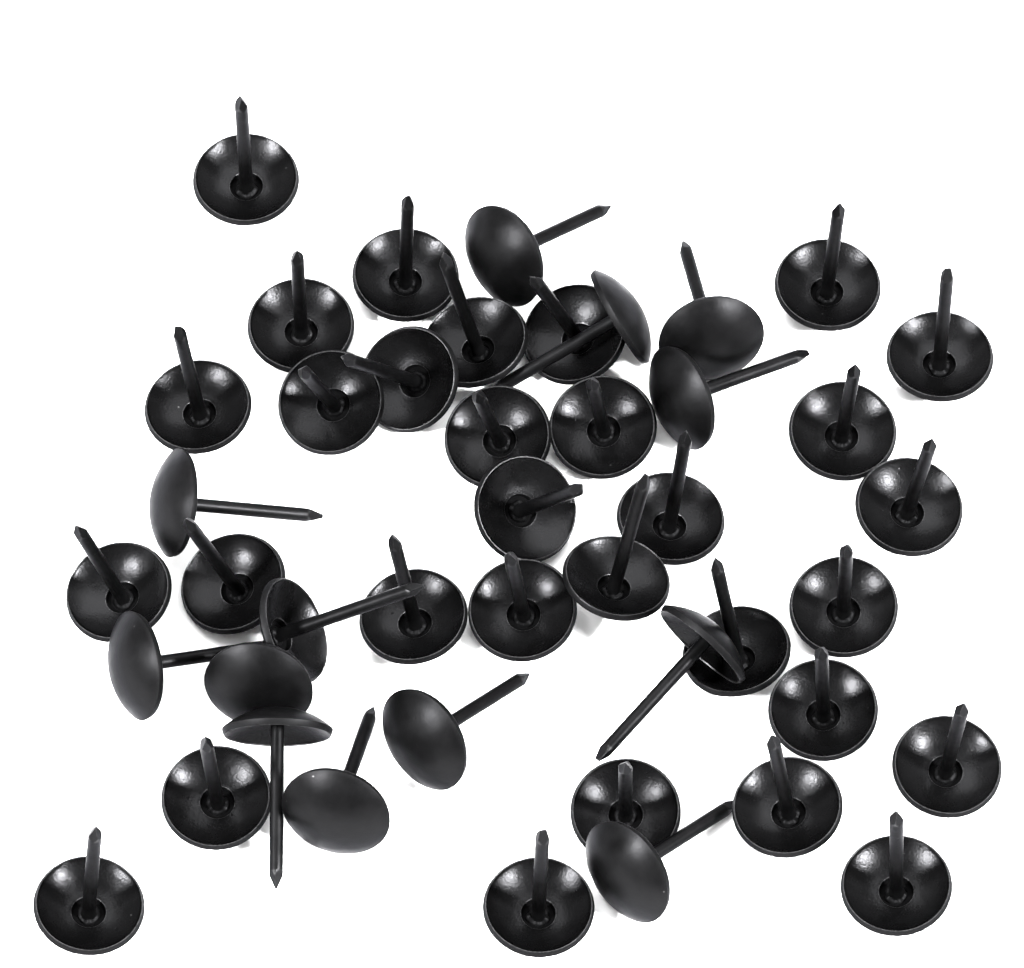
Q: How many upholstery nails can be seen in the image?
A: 44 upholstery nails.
